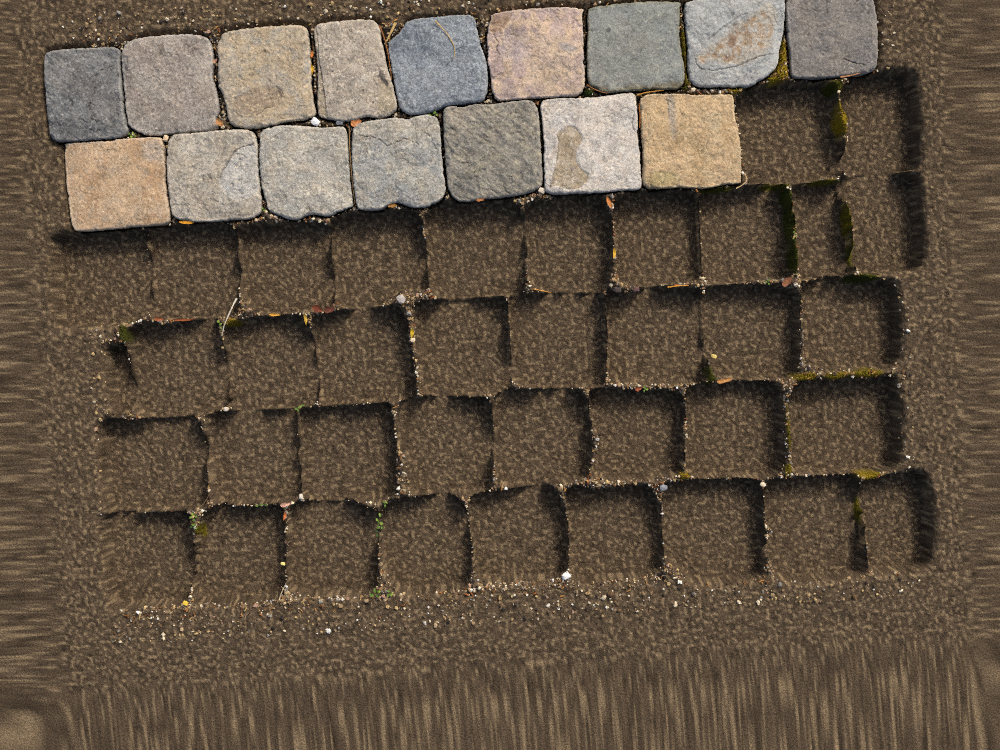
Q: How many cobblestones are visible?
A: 16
